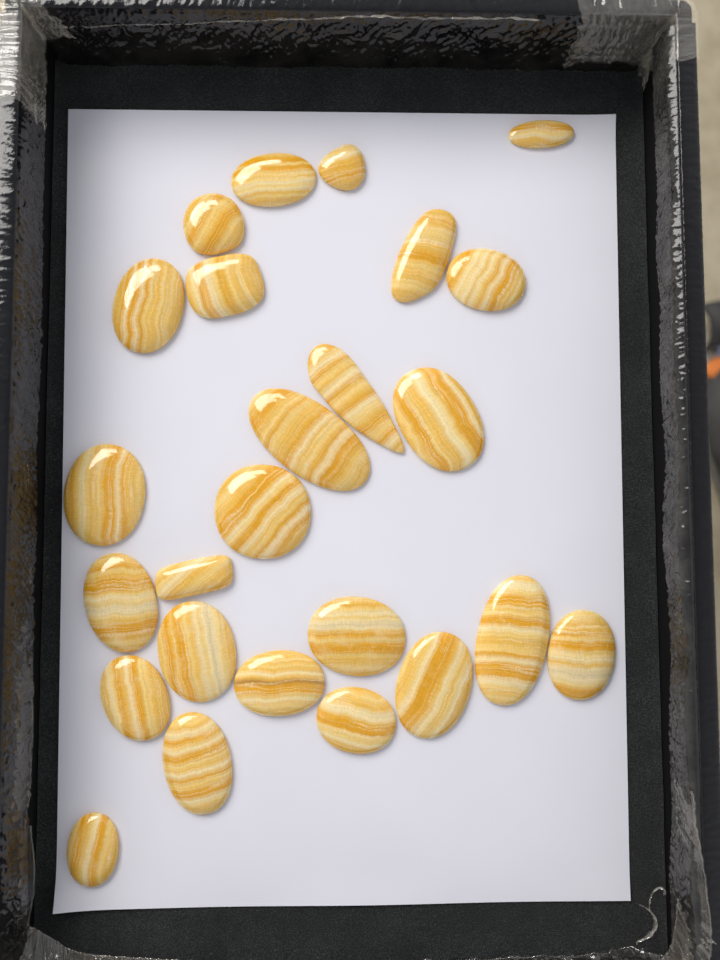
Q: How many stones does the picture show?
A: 25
